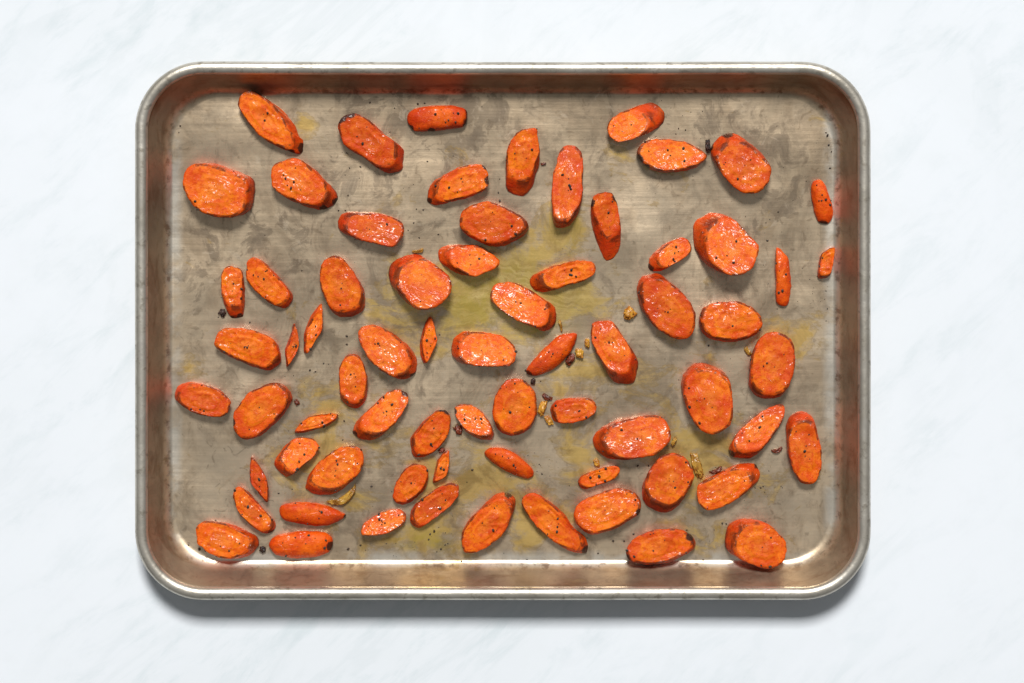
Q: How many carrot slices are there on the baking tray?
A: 70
